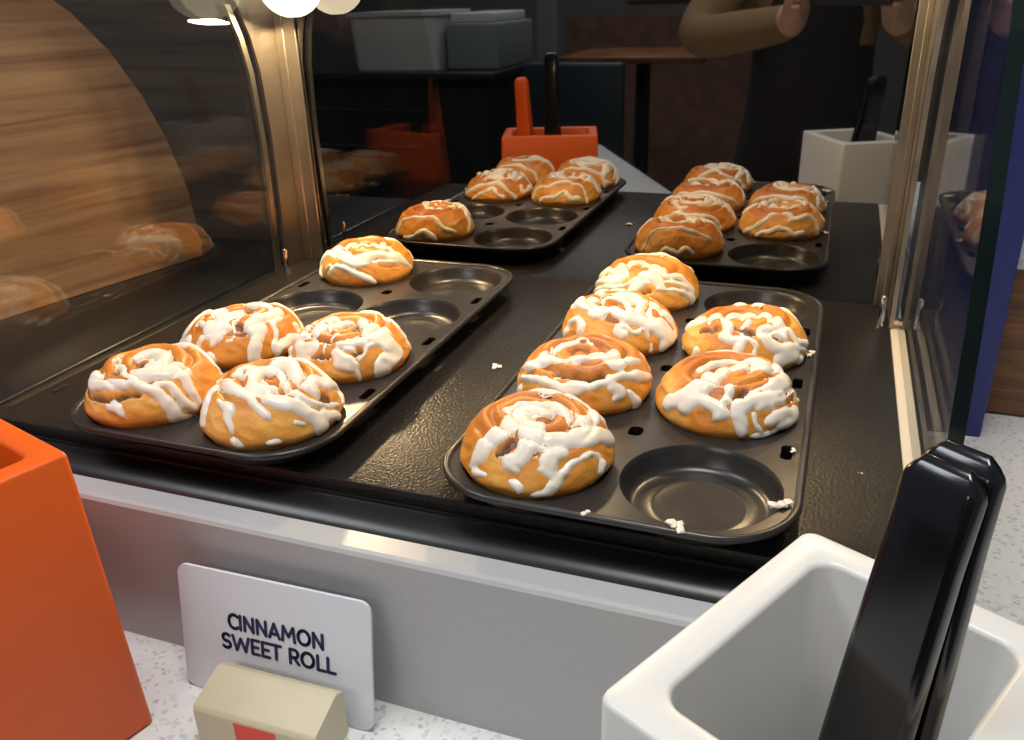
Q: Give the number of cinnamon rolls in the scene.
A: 11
